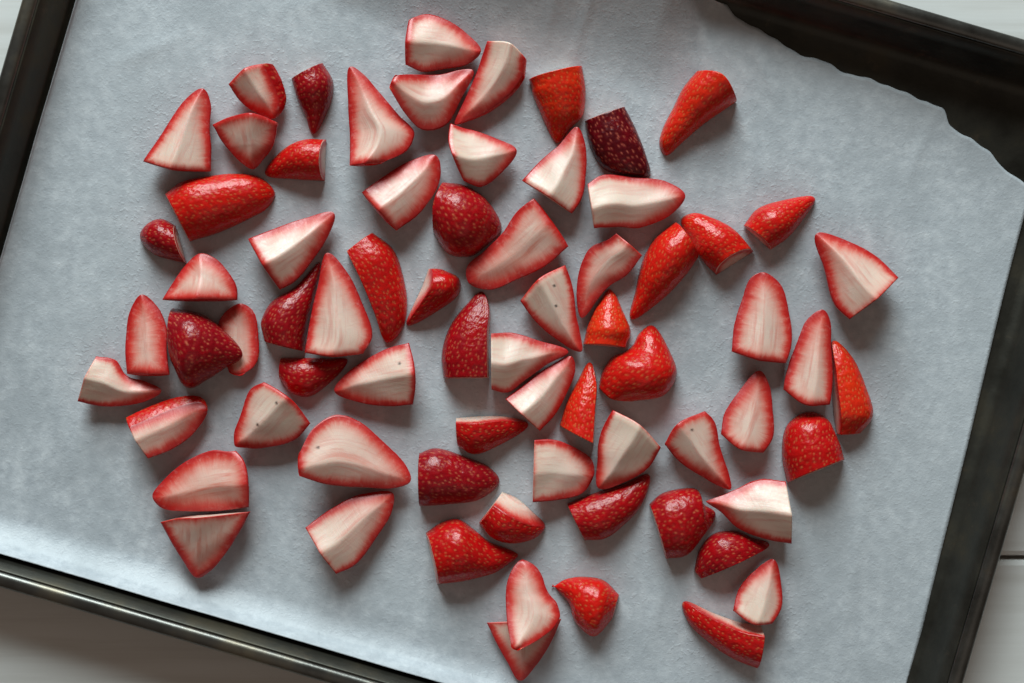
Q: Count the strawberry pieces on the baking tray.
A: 71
